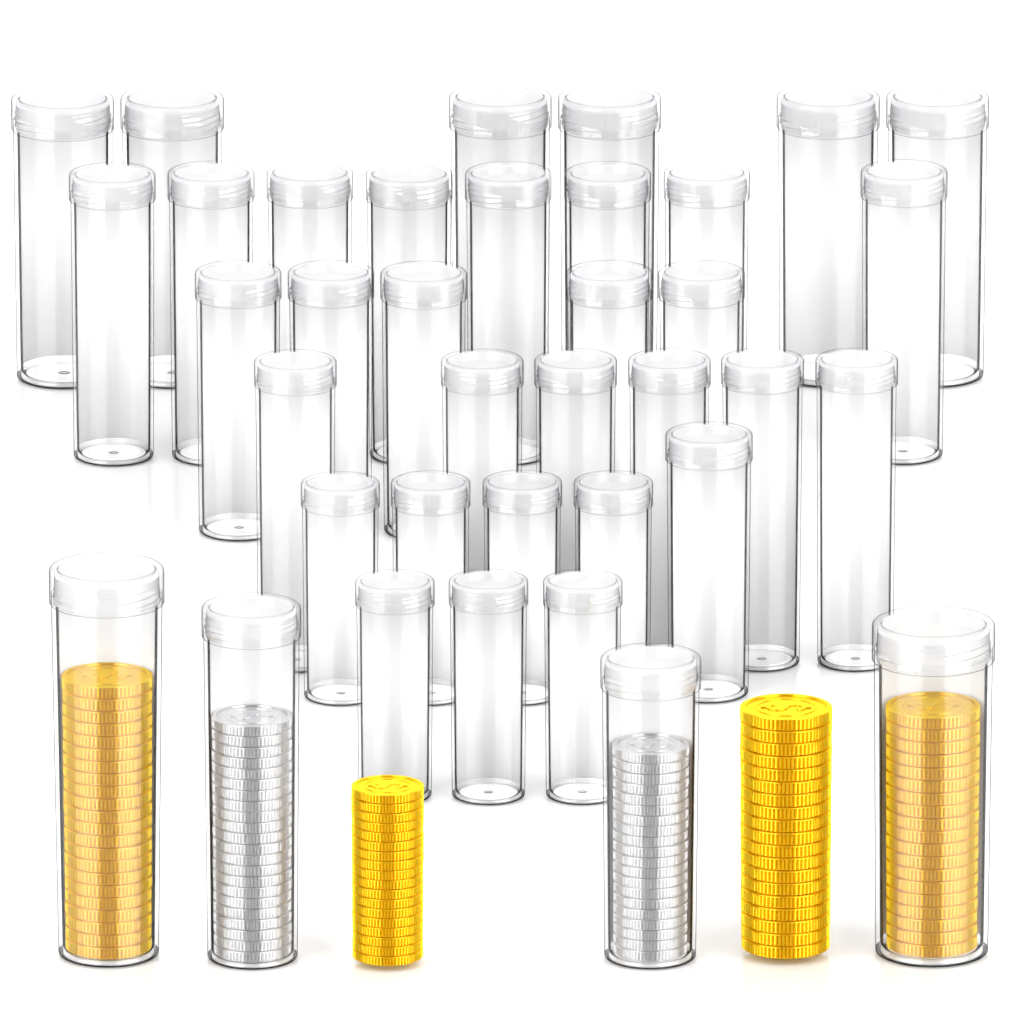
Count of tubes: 37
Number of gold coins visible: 78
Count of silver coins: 42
